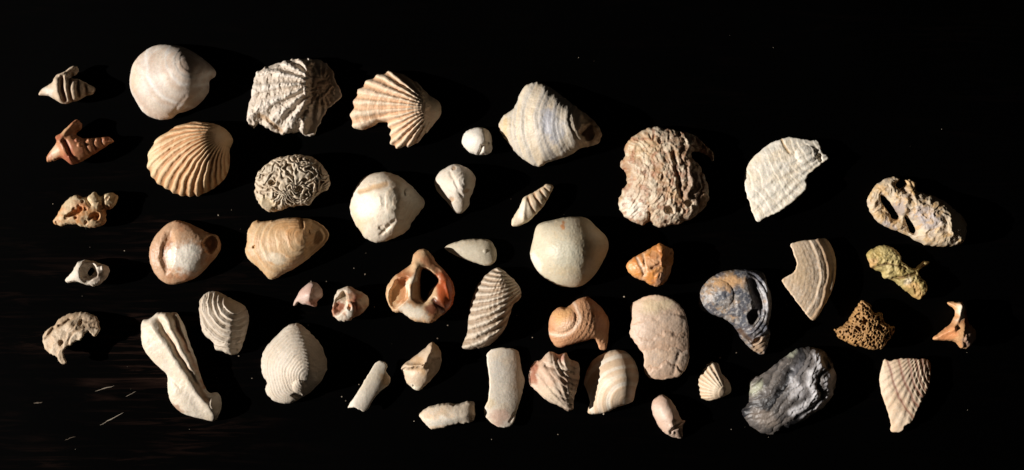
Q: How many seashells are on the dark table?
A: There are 46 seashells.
